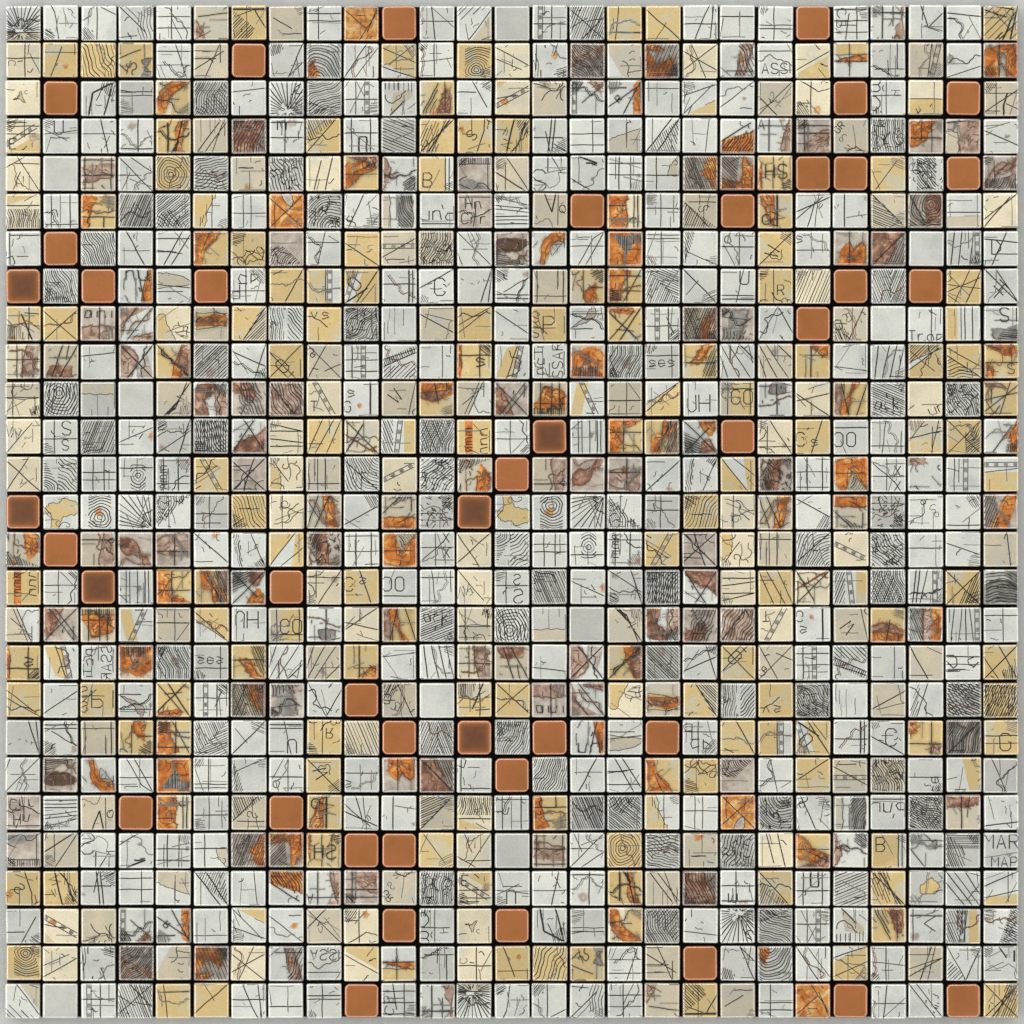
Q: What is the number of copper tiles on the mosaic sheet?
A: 42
